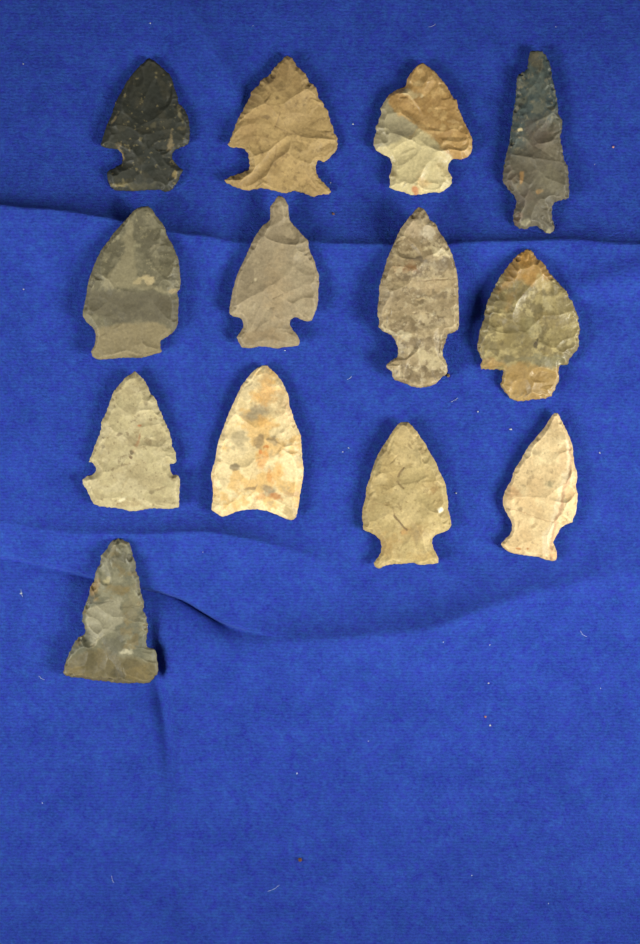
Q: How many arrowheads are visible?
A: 13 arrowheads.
